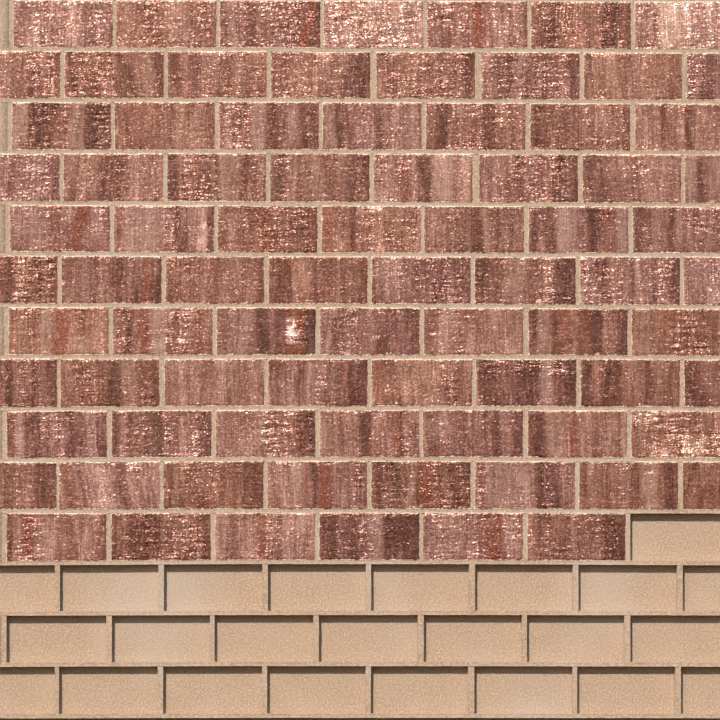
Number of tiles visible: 81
